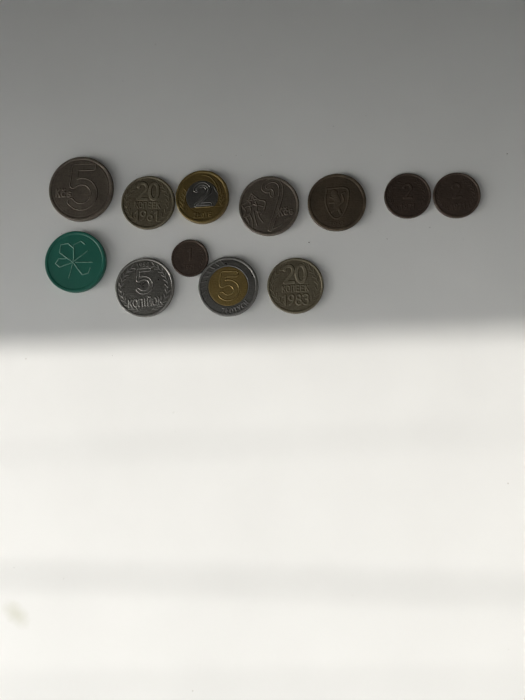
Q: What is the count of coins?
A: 12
